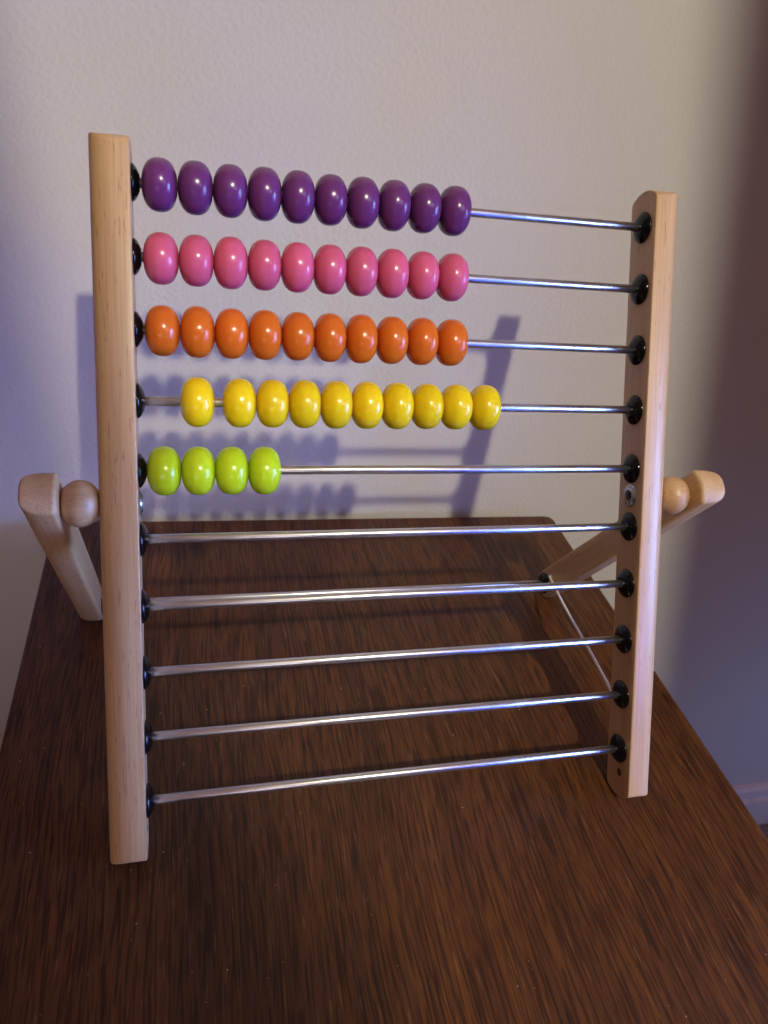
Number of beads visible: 44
